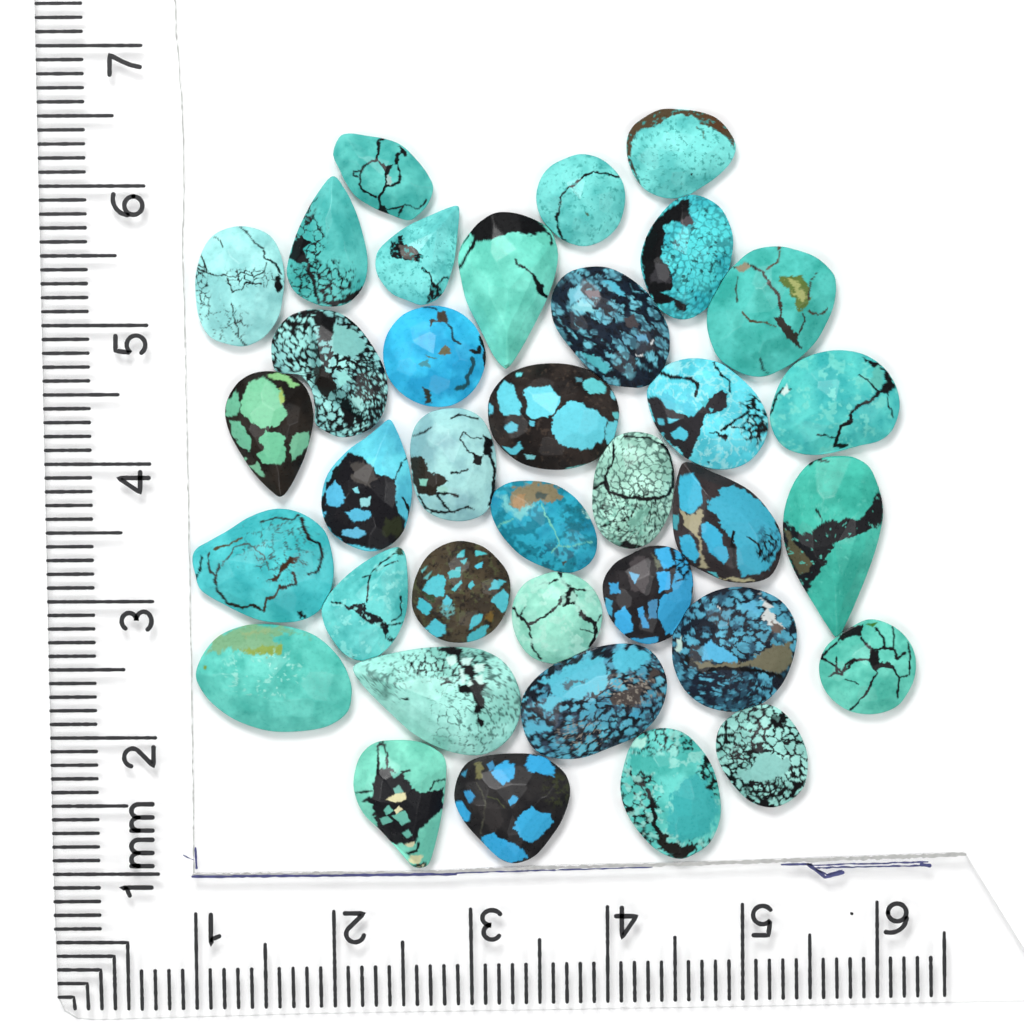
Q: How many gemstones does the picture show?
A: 36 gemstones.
